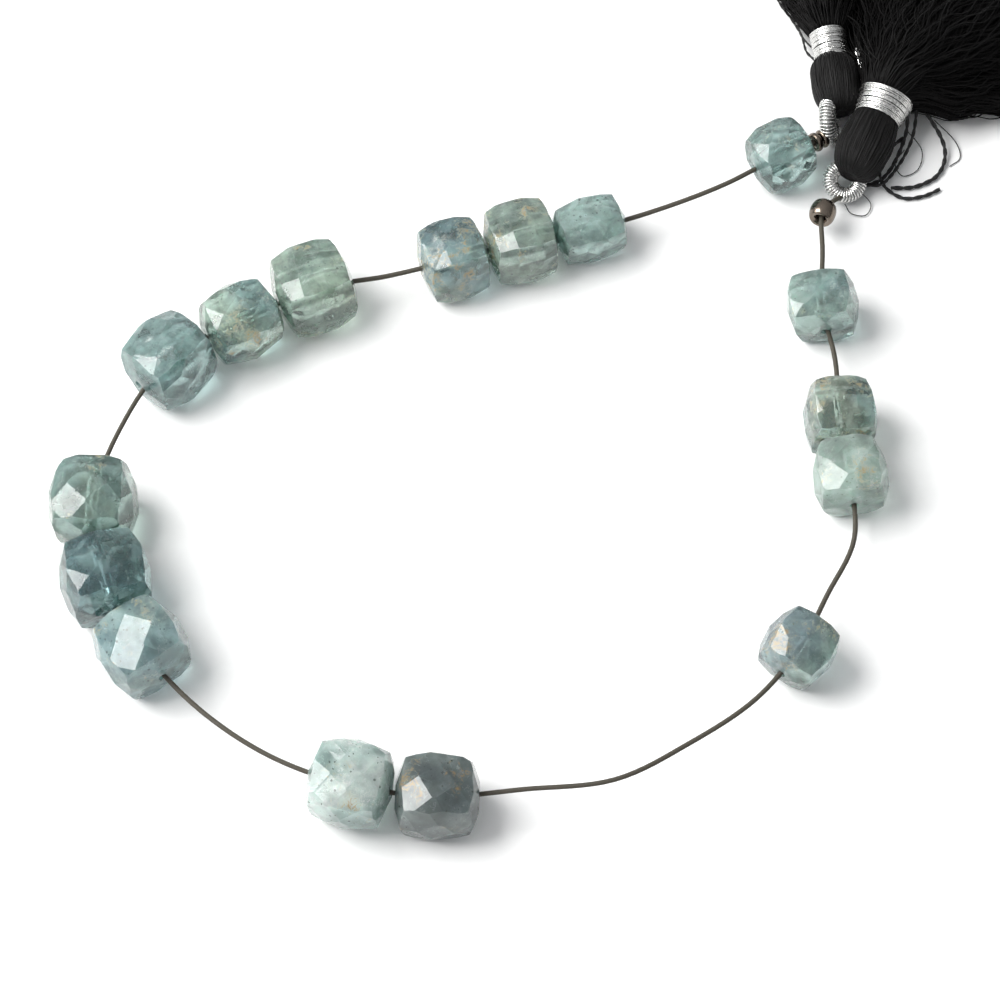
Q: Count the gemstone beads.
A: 16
